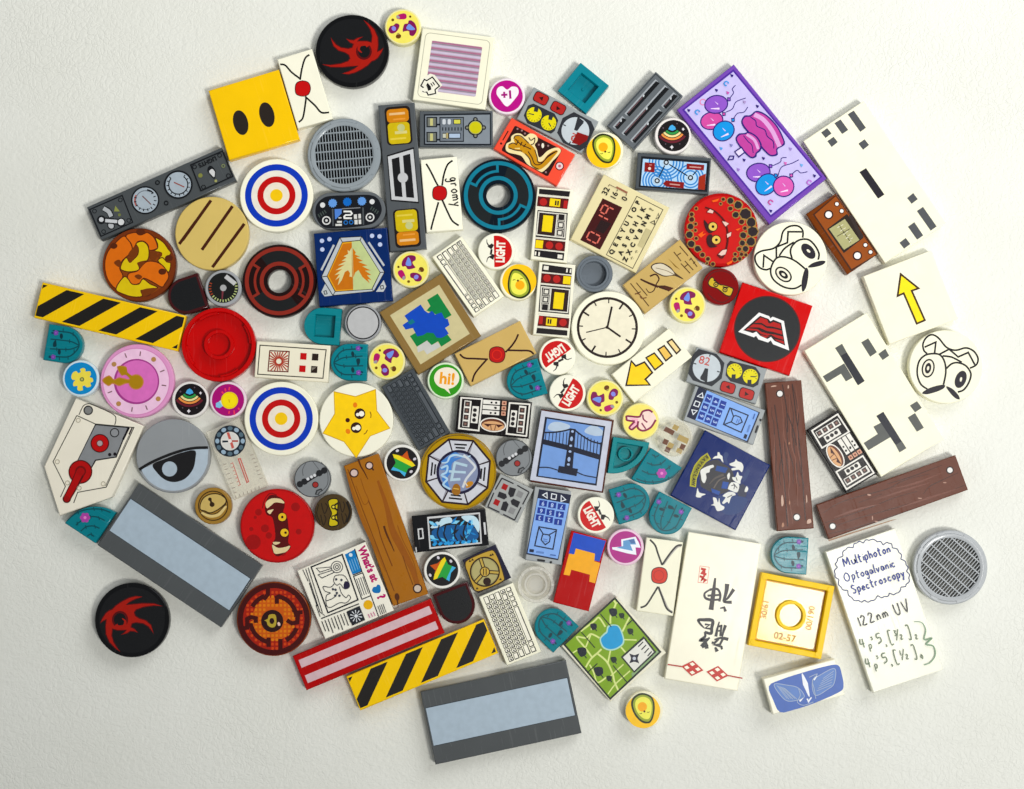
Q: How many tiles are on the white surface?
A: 125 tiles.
